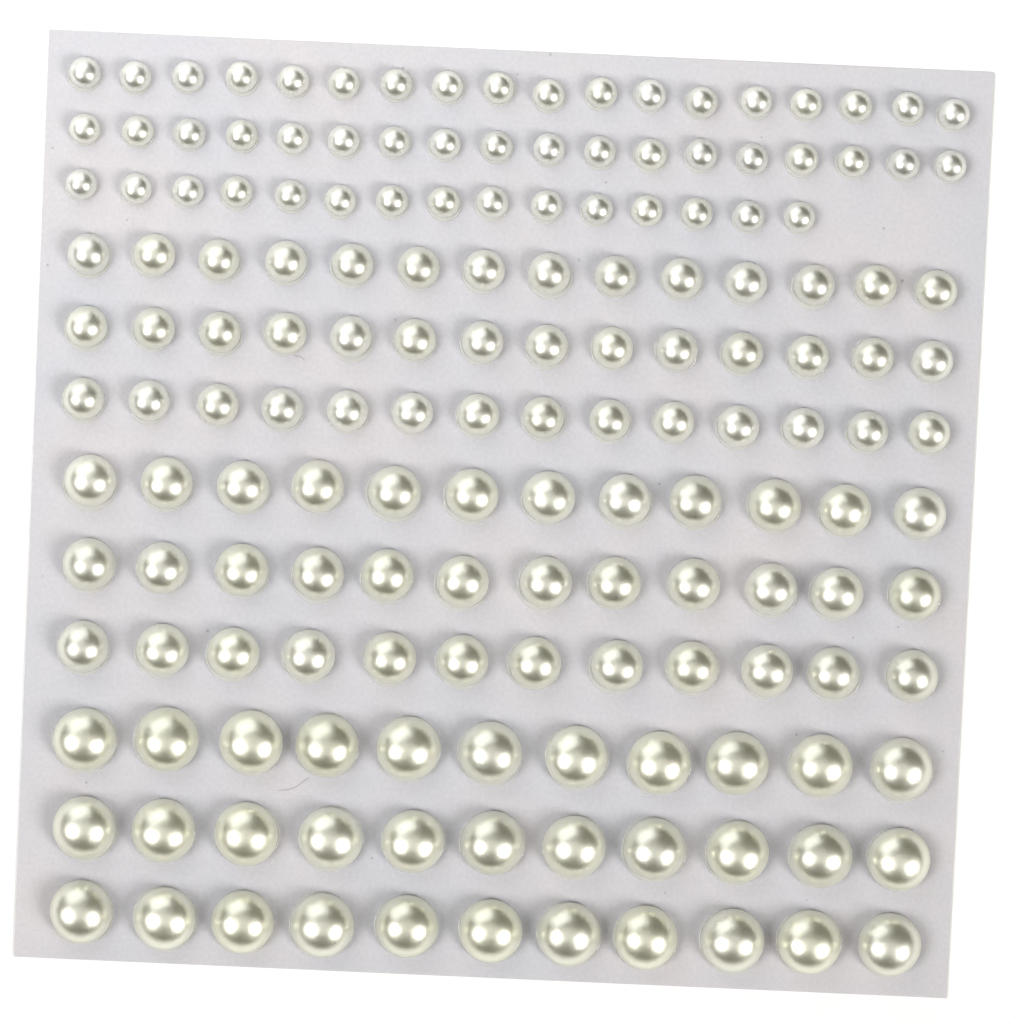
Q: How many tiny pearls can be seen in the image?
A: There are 51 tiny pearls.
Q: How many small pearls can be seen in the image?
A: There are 42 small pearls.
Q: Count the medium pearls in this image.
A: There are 36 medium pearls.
